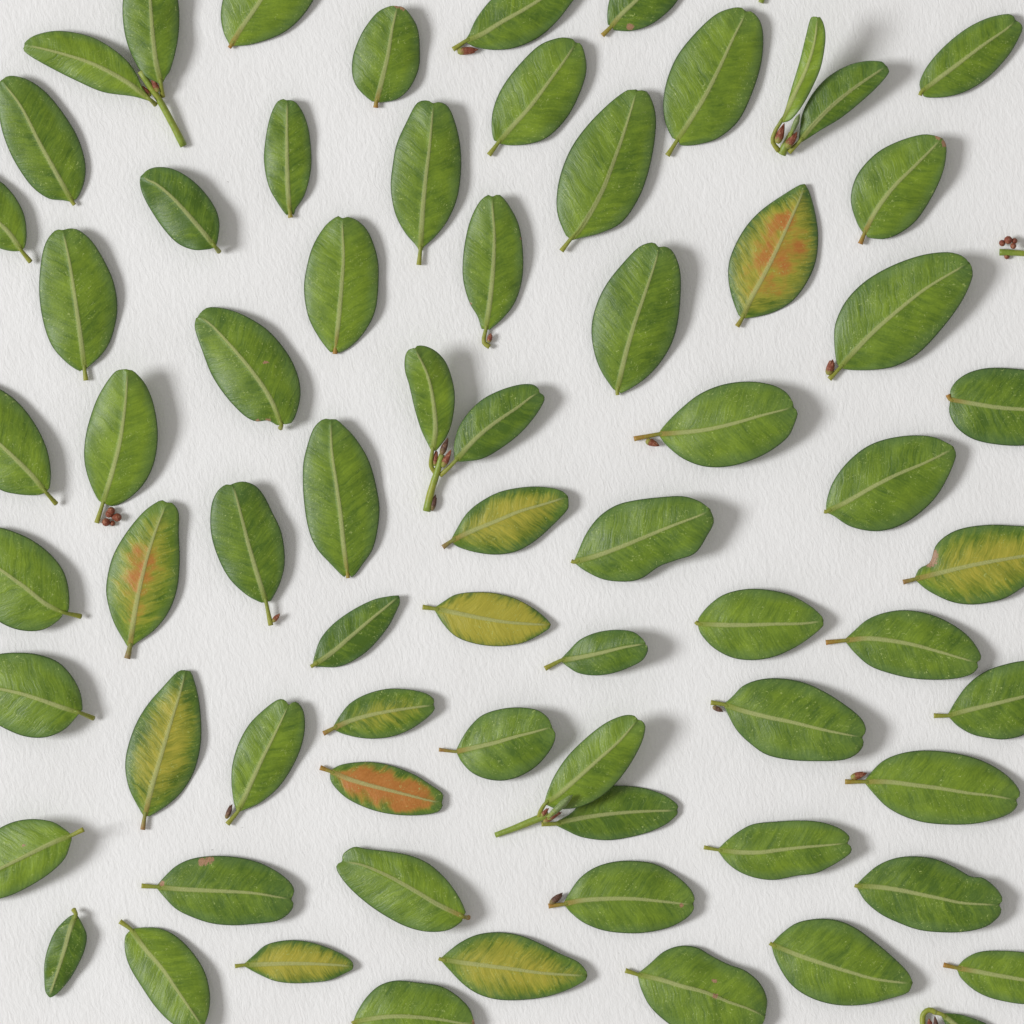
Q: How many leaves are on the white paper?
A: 70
